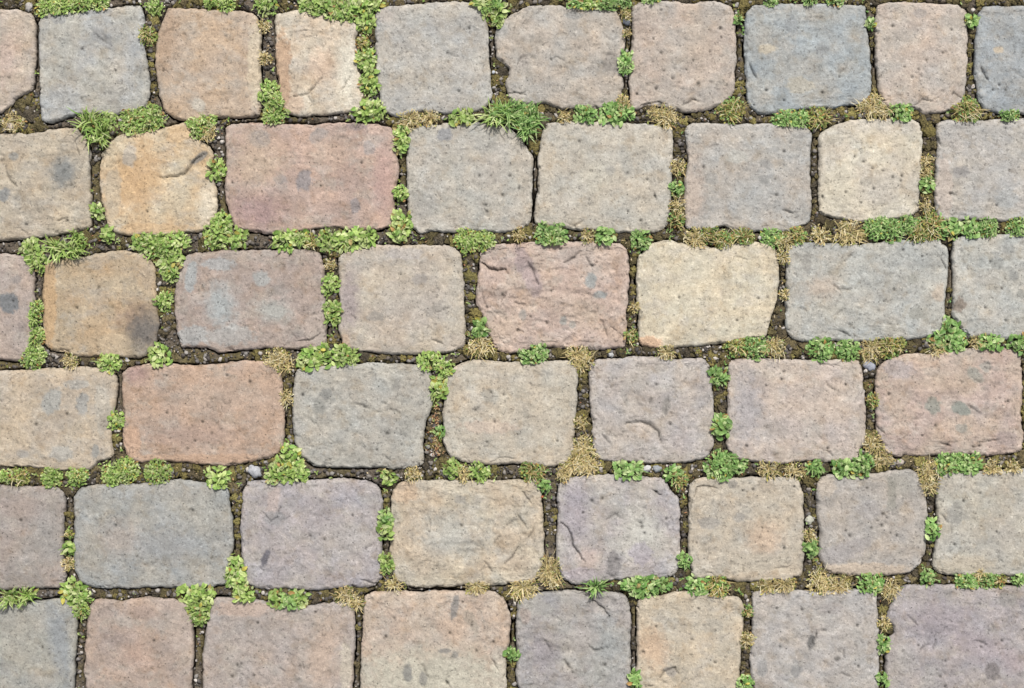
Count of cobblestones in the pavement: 49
